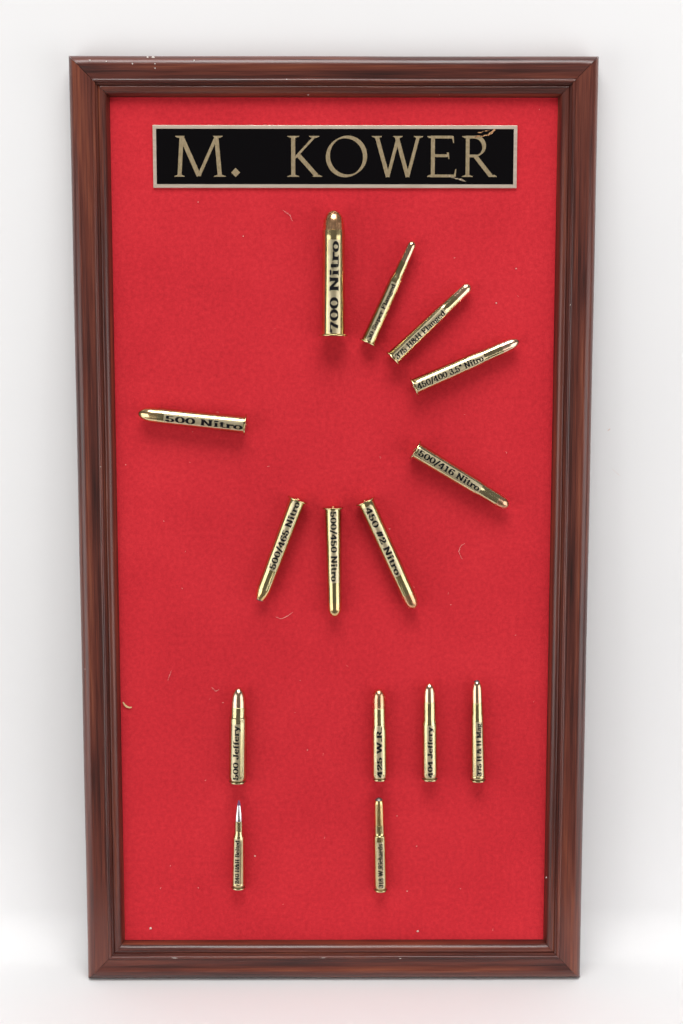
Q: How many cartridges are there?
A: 15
